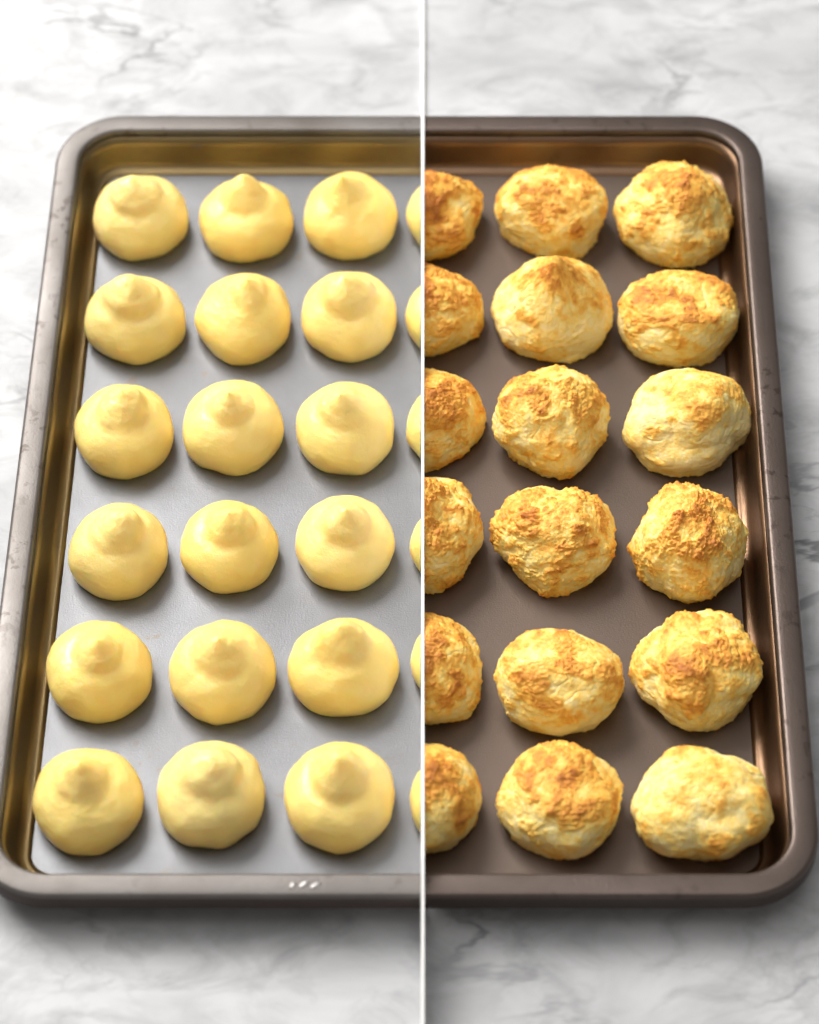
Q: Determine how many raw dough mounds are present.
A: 24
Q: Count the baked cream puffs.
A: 18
